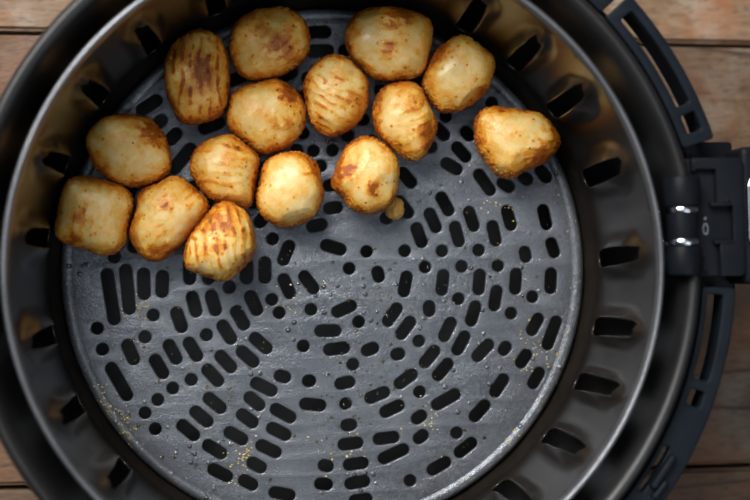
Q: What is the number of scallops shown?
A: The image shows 15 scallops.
